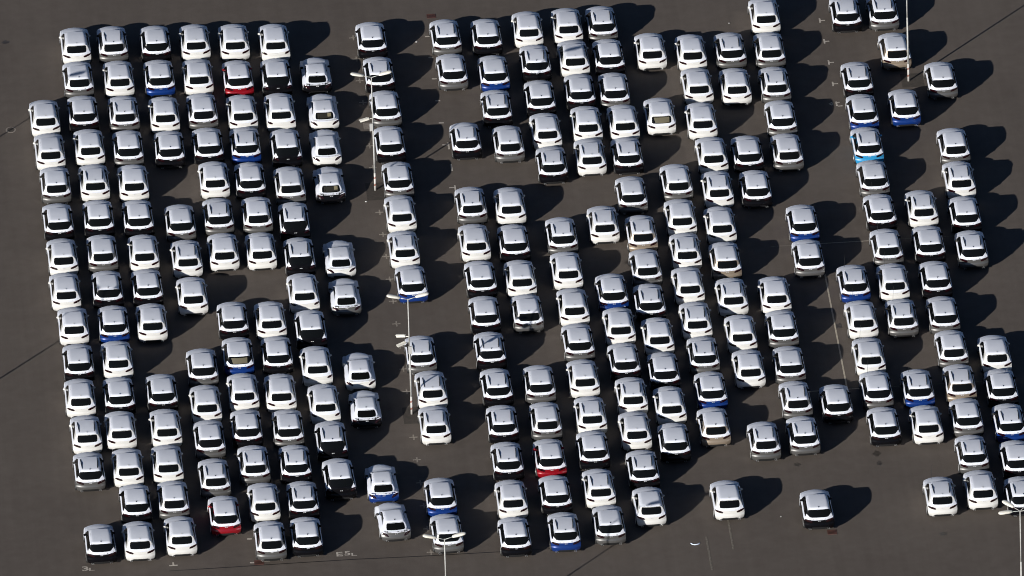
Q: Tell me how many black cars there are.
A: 72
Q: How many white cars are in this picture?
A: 100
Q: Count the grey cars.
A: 64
